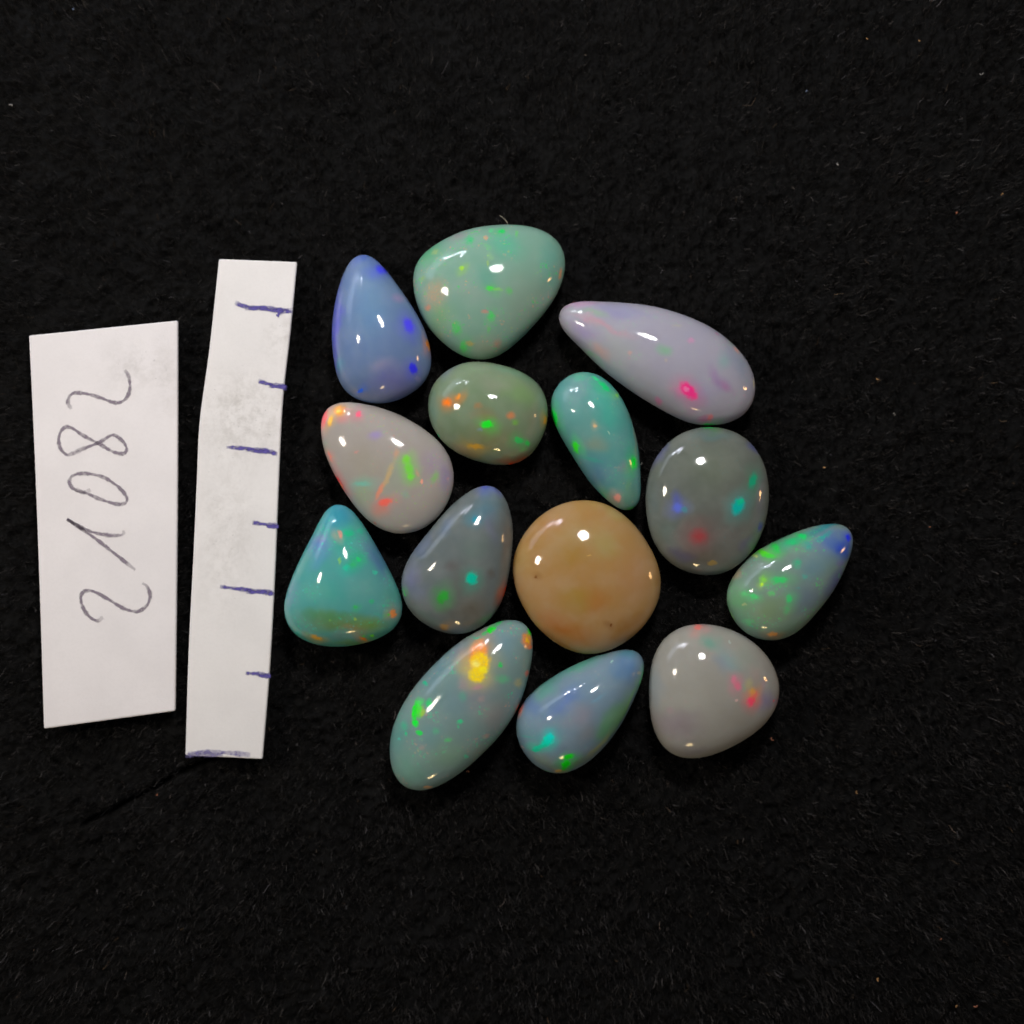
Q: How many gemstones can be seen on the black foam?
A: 14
